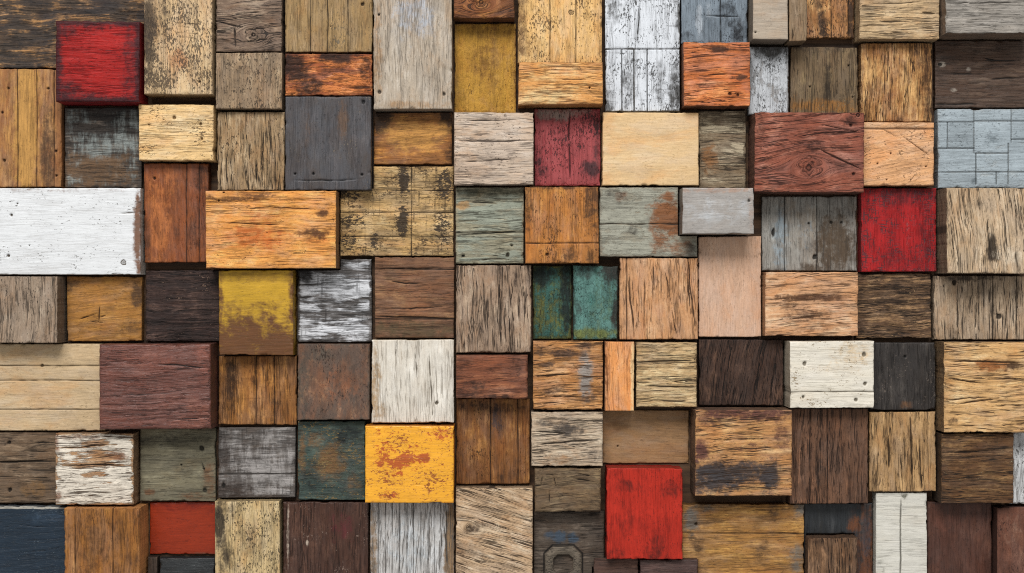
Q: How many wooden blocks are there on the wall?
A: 109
